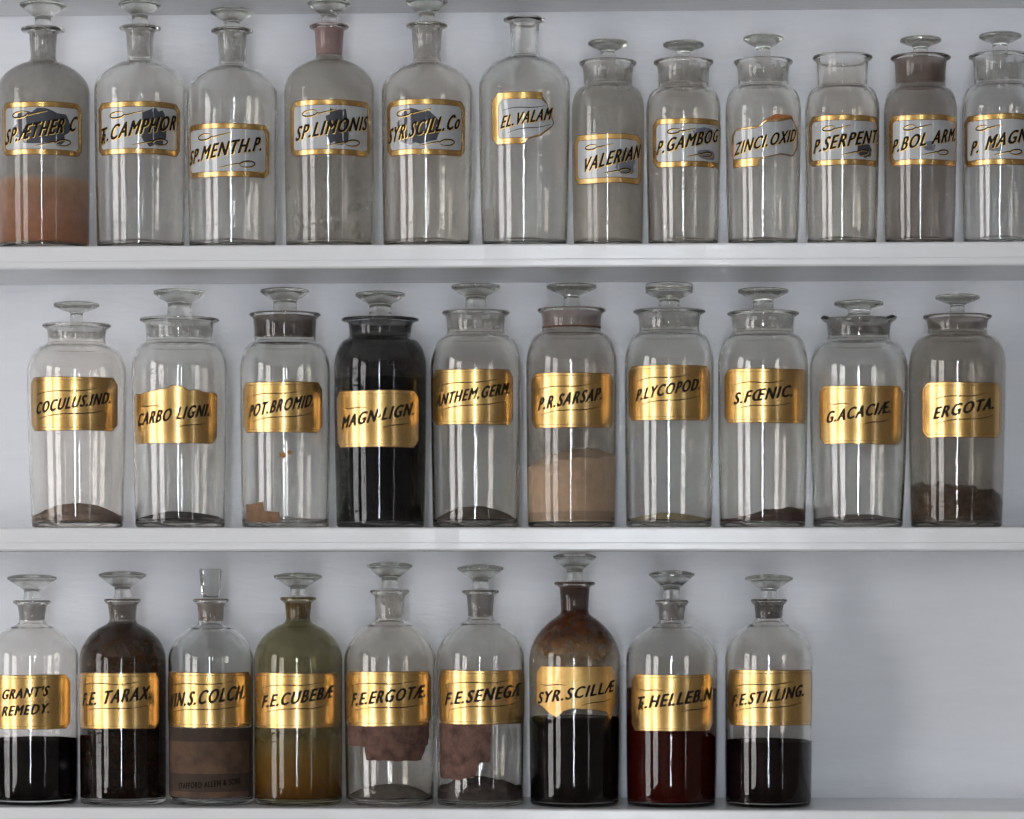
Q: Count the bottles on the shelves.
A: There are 31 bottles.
